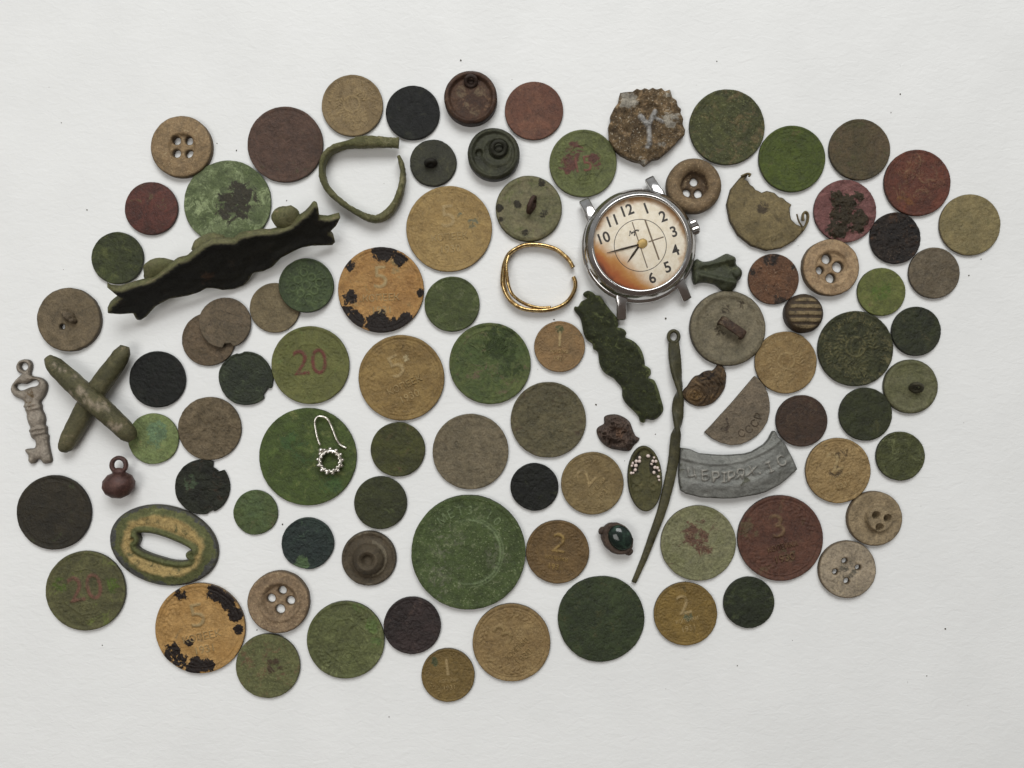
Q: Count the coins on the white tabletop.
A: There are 66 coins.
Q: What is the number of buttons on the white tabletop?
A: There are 15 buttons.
